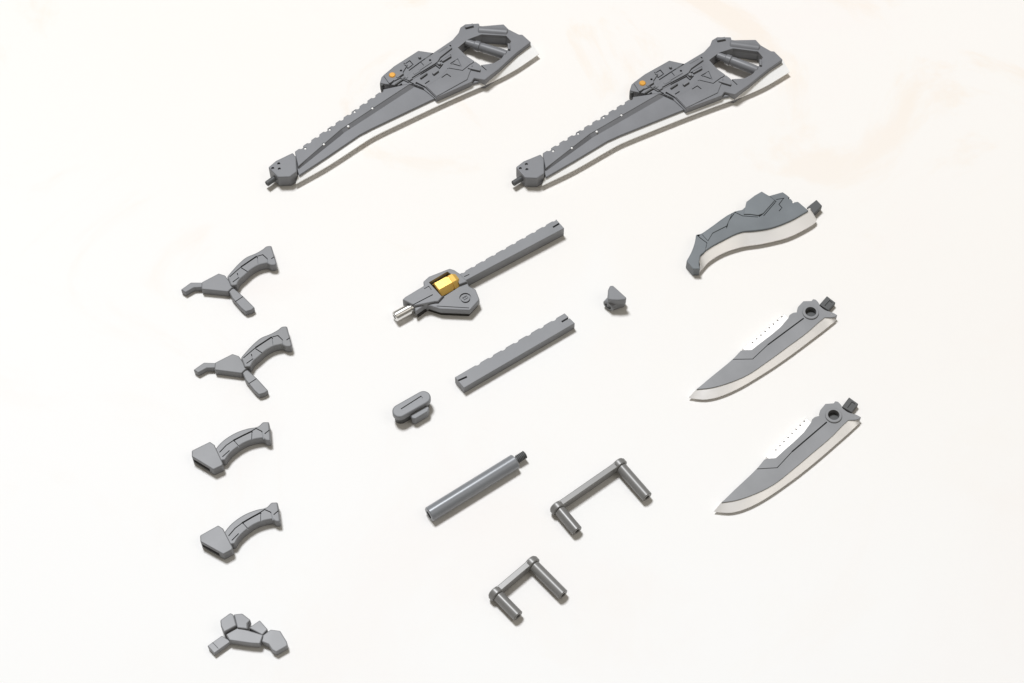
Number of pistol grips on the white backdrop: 4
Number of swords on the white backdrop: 2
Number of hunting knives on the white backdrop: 2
